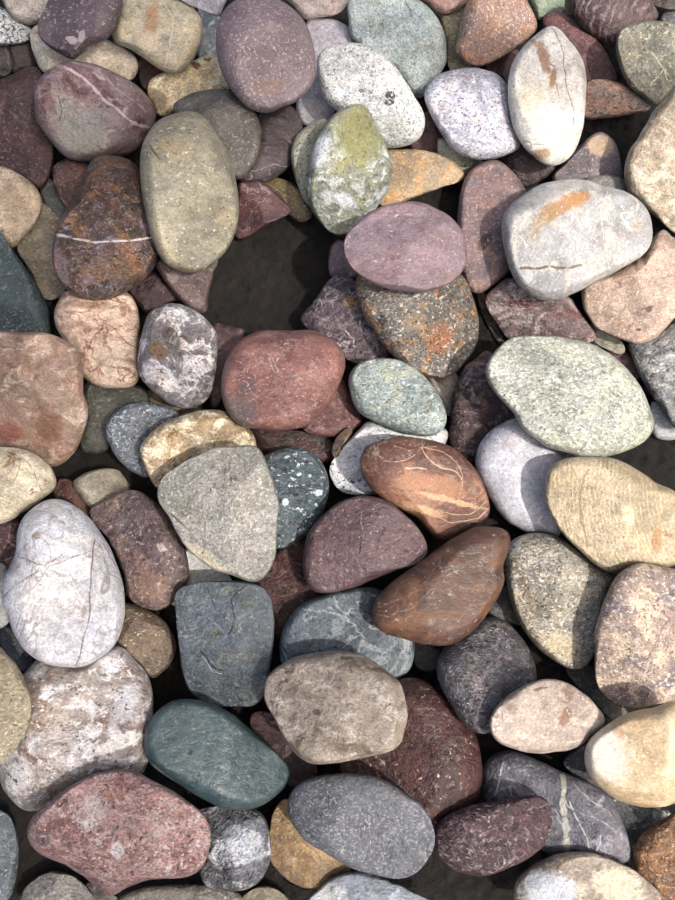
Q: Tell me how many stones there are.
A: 131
